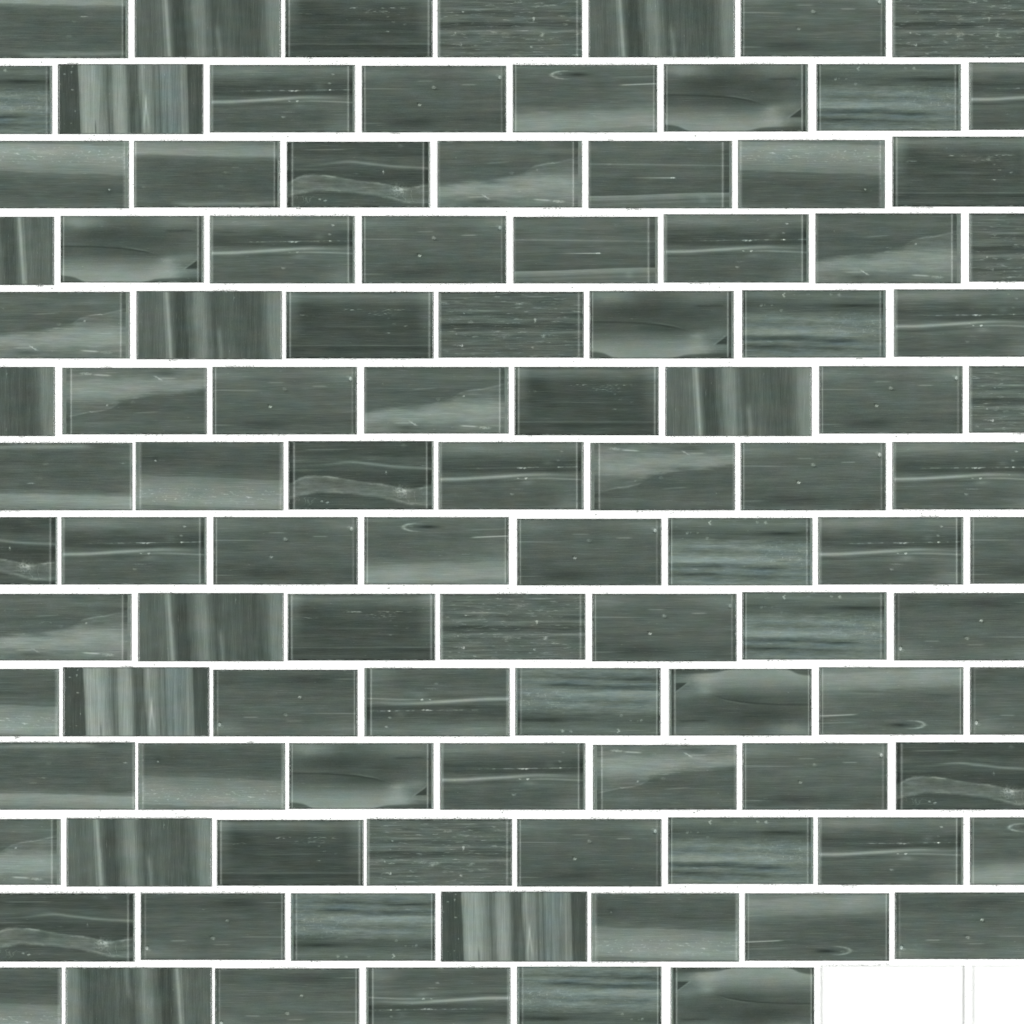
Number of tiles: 103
